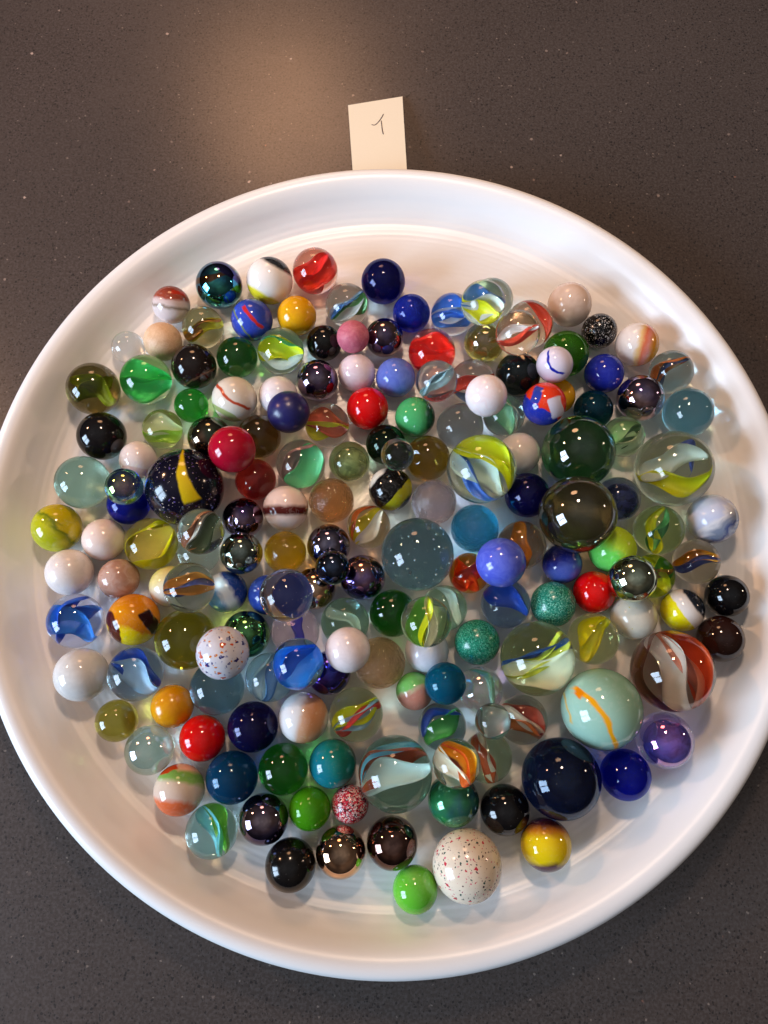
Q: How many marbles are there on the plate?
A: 181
